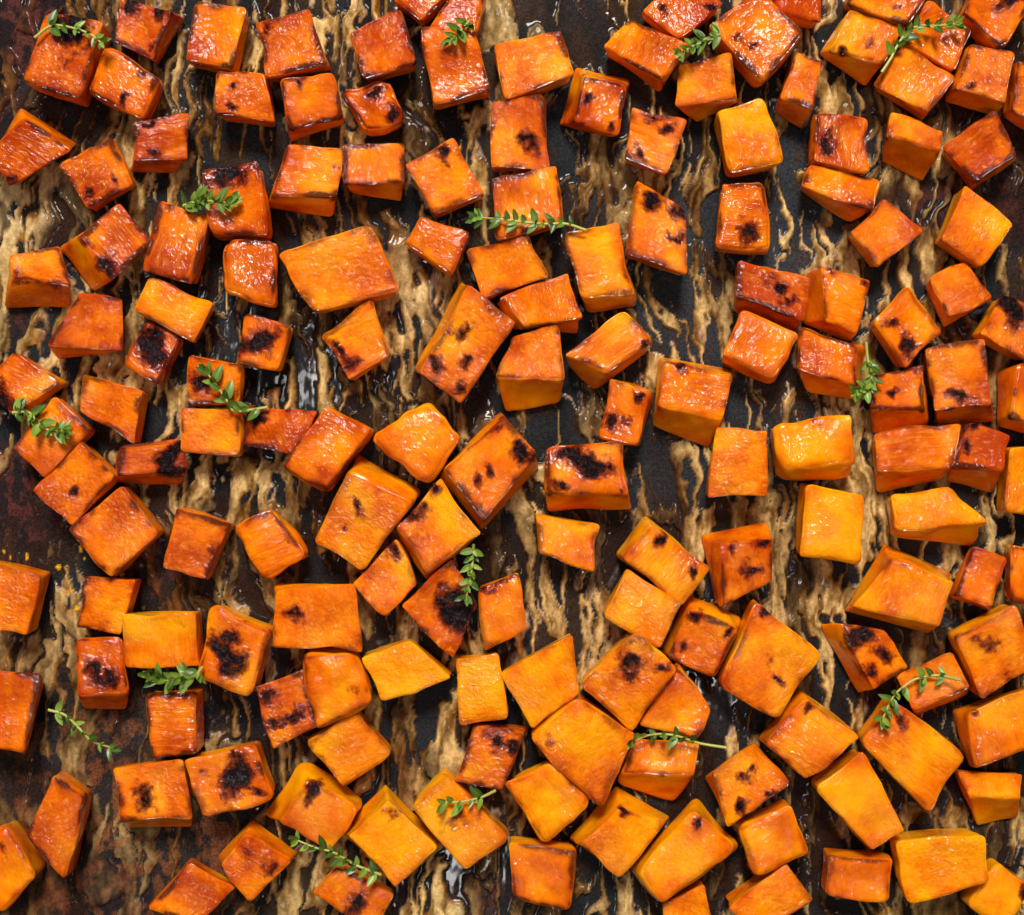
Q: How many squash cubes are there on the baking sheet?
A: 159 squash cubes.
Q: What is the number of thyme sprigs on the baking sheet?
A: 16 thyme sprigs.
